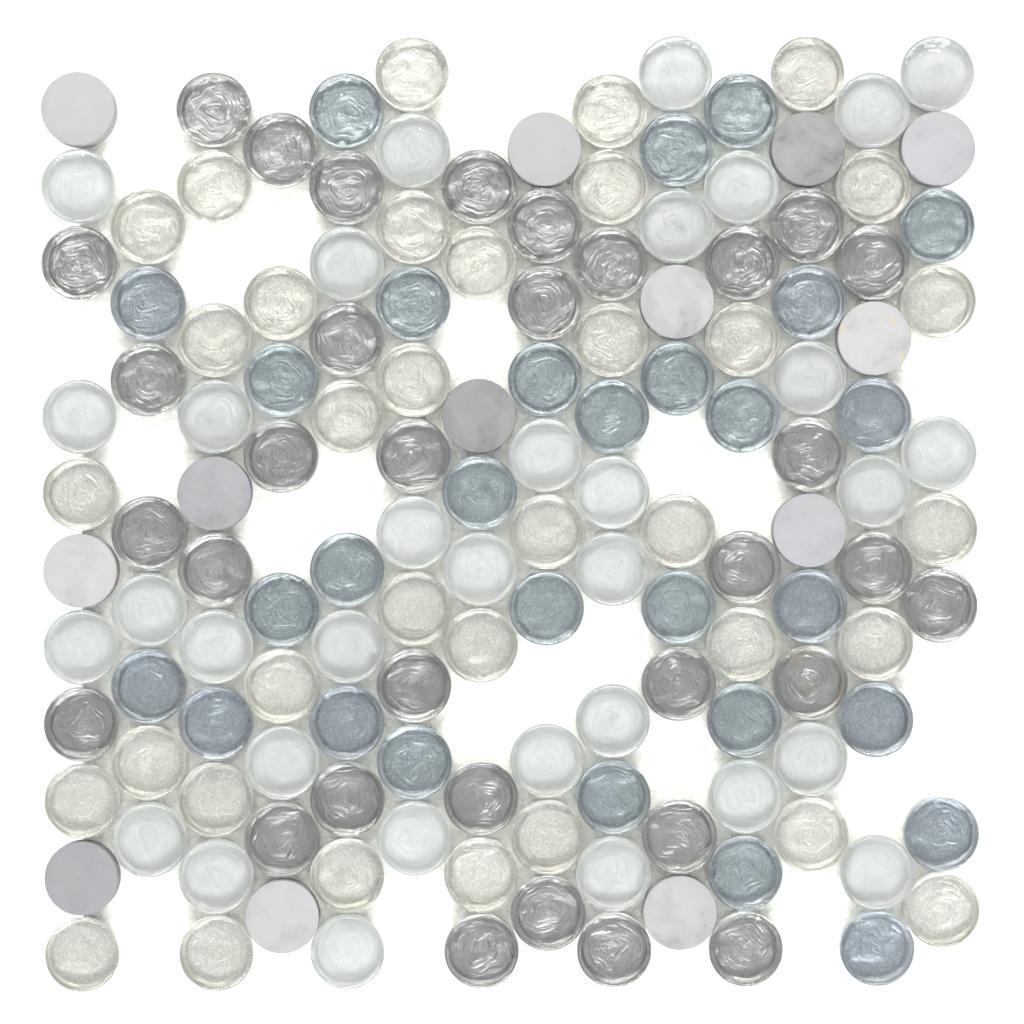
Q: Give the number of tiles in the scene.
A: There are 143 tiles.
